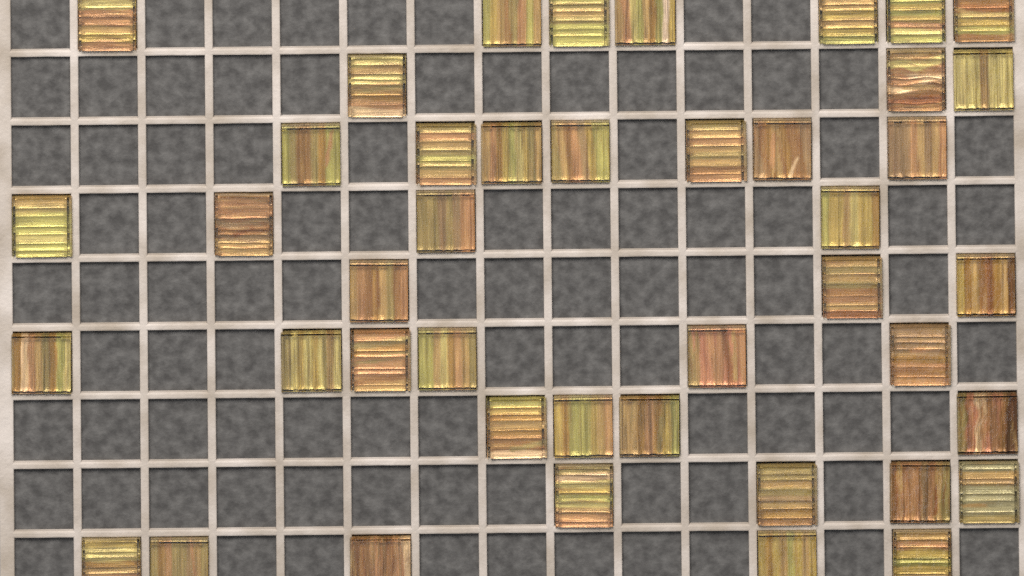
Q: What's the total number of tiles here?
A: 43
